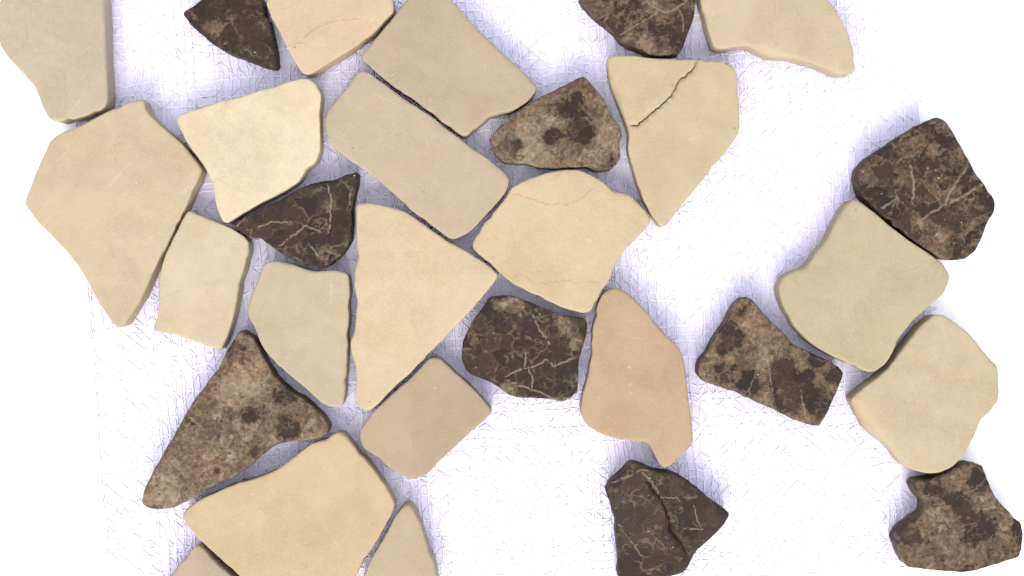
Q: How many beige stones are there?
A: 19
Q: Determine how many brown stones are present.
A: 10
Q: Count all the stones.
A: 29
